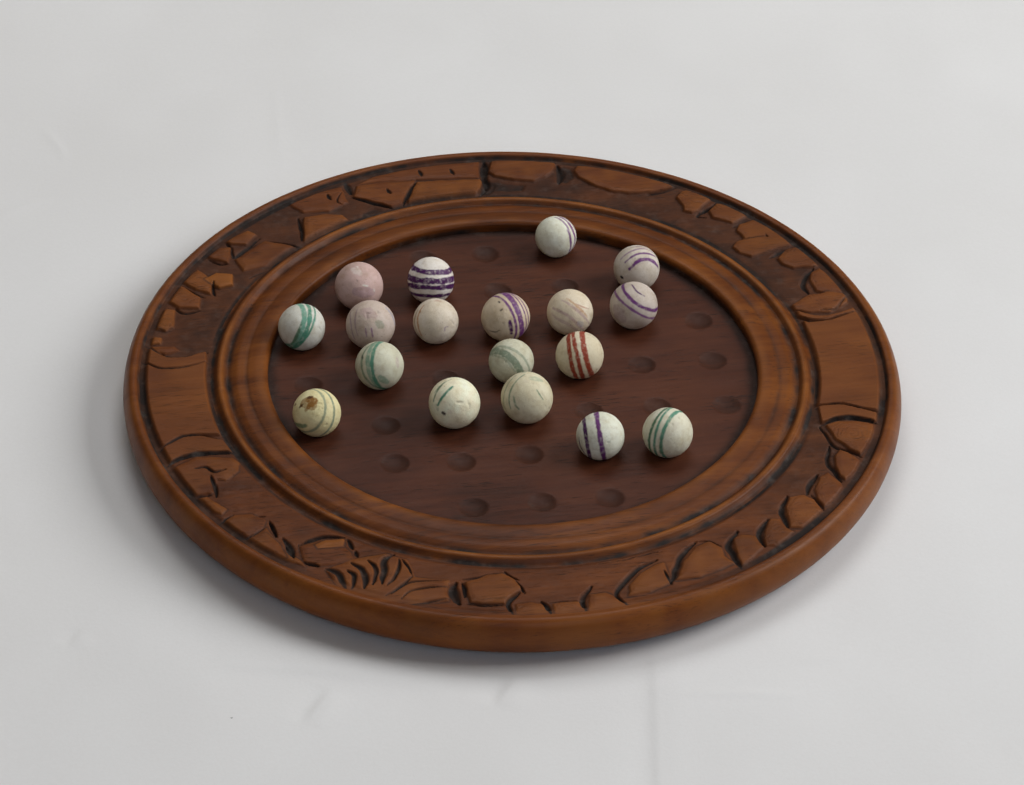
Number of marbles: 18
